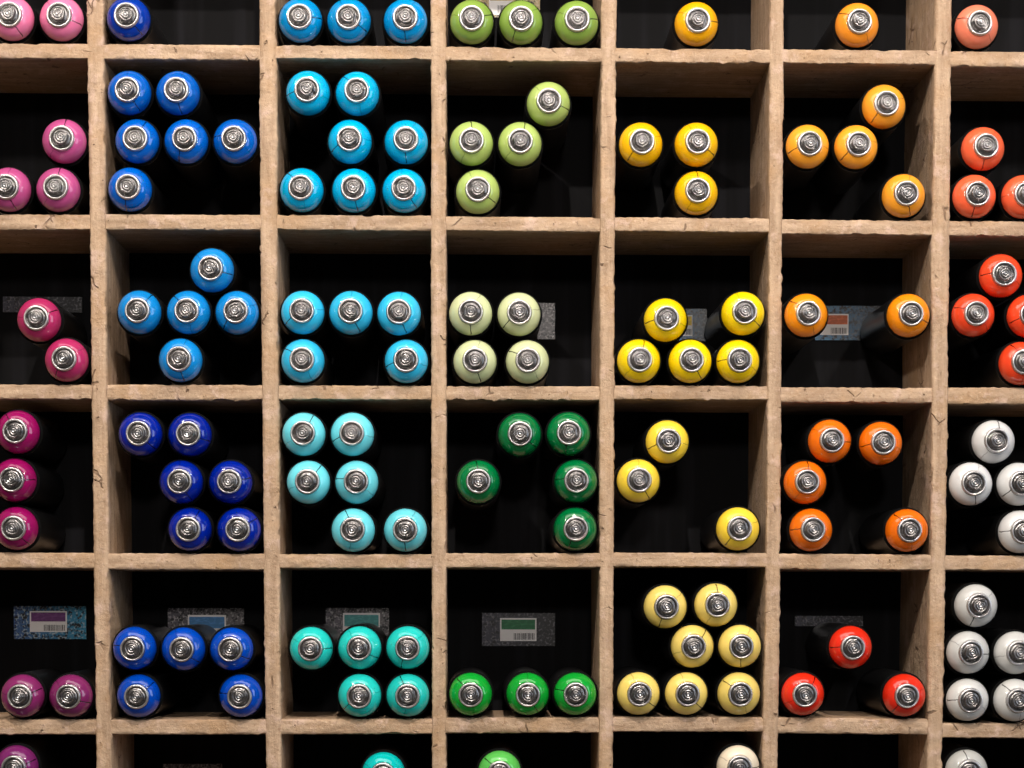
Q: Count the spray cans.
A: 136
